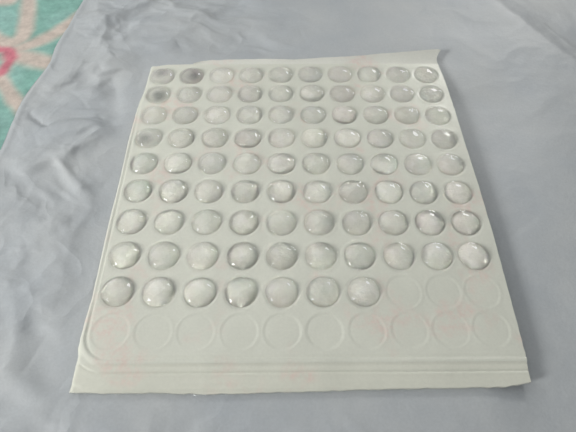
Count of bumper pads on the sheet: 87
